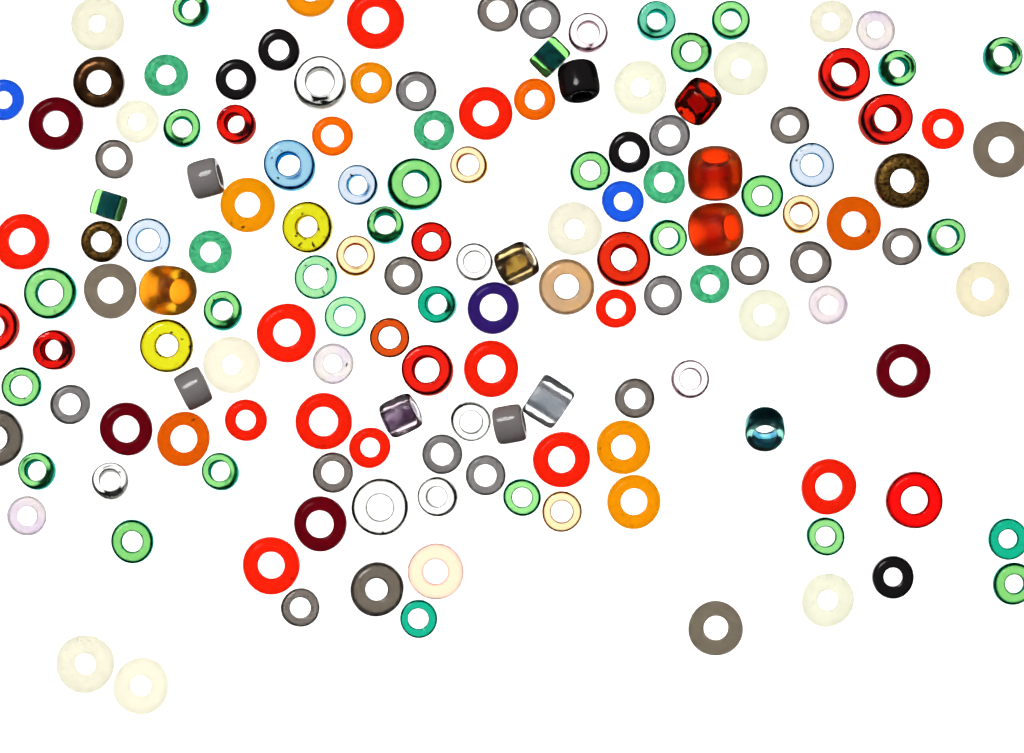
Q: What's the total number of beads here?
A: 150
